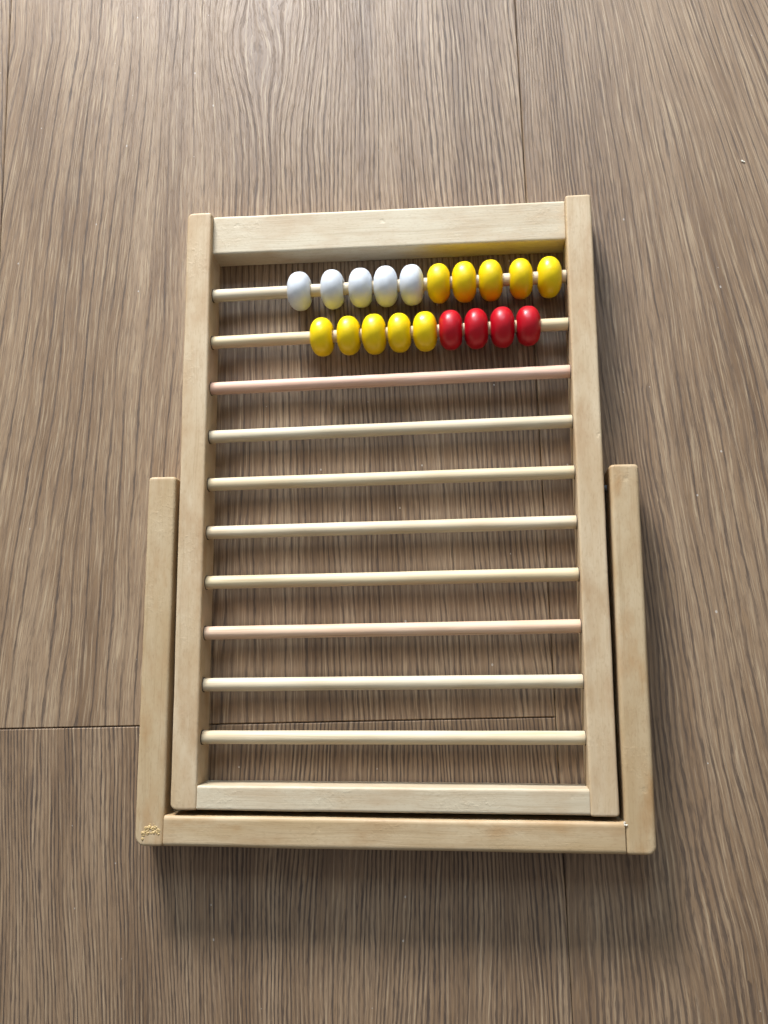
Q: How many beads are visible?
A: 19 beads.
